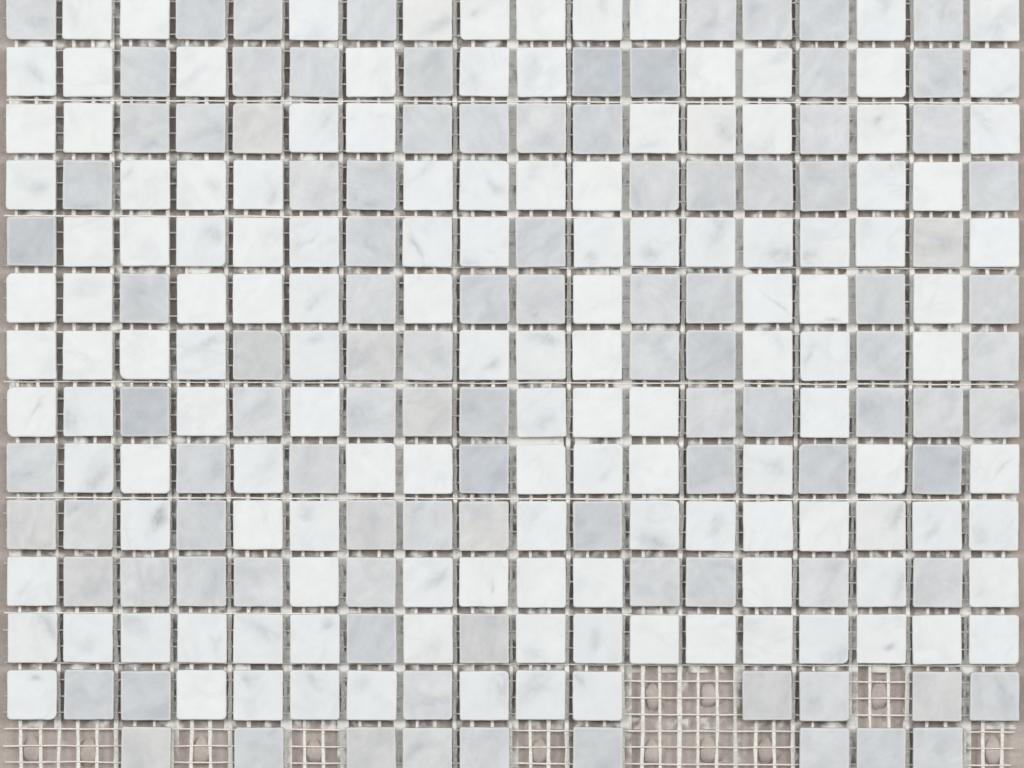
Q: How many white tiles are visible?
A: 137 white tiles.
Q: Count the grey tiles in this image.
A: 103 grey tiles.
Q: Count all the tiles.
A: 240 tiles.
